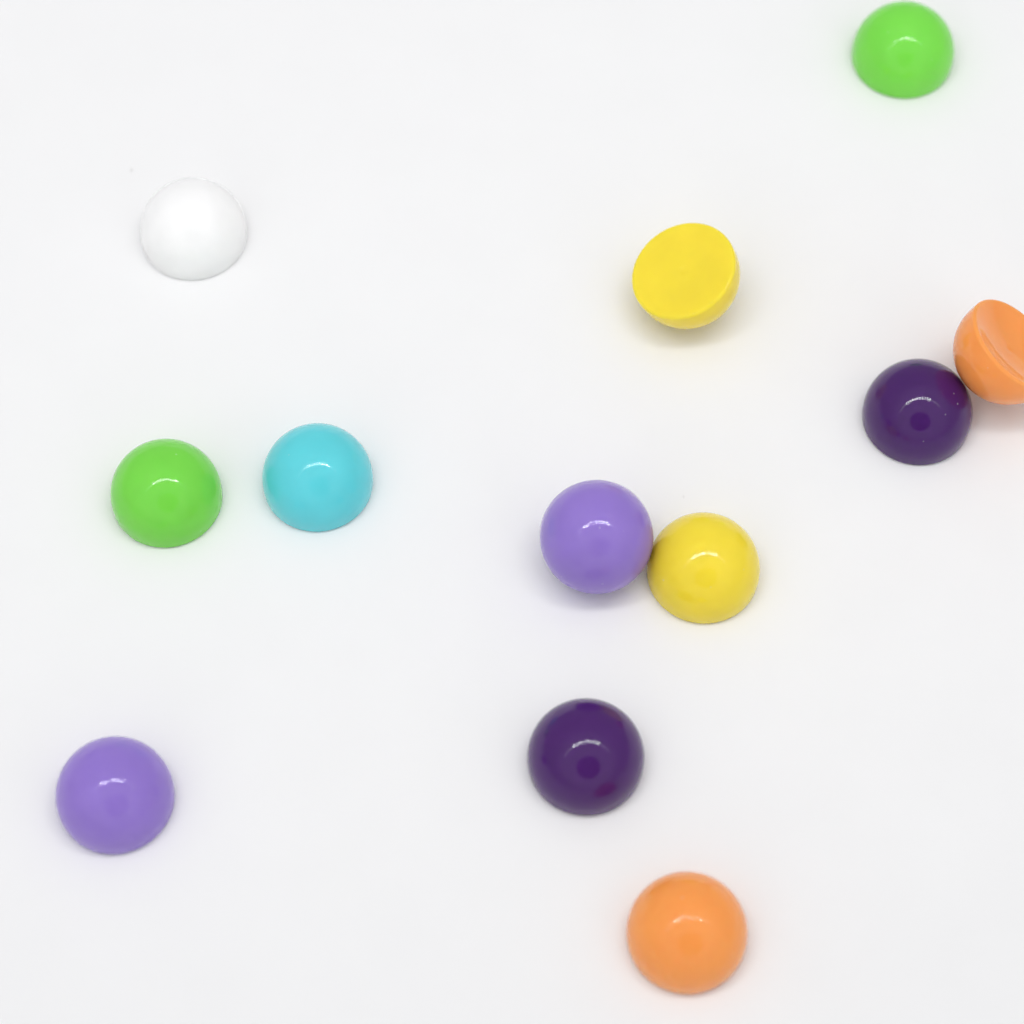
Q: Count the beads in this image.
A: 12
